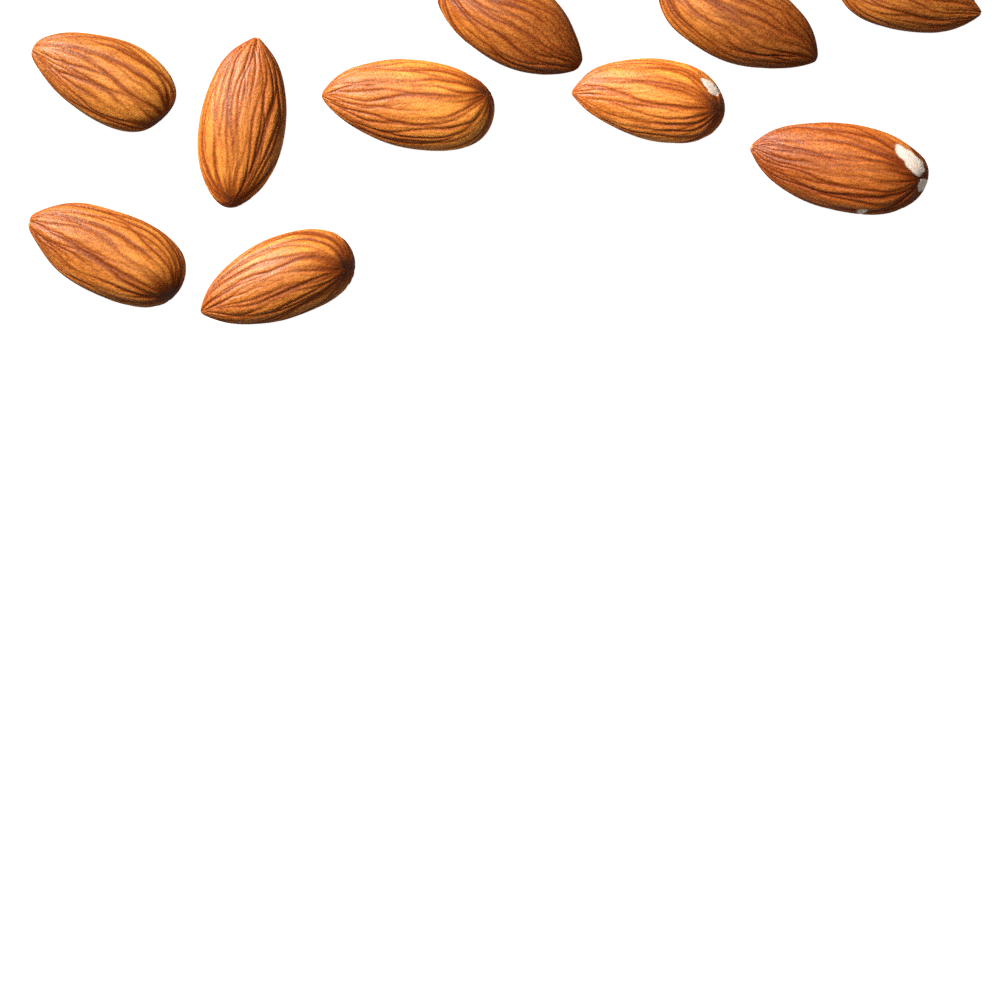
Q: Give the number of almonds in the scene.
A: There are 10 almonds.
